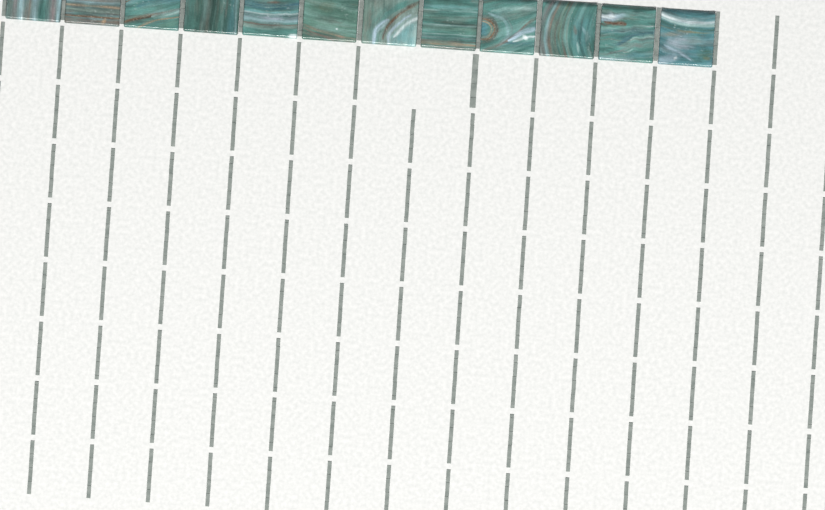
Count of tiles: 12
